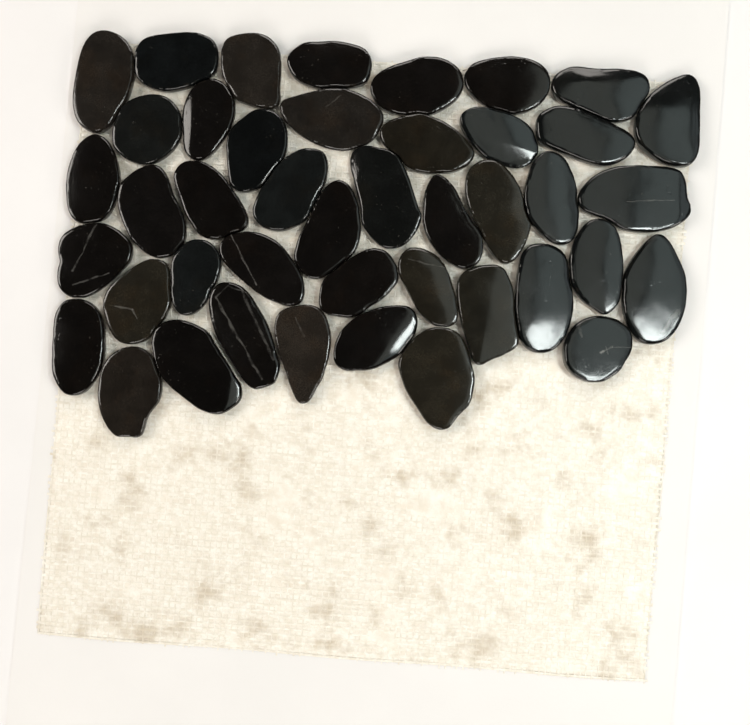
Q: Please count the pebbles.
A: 43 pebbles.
